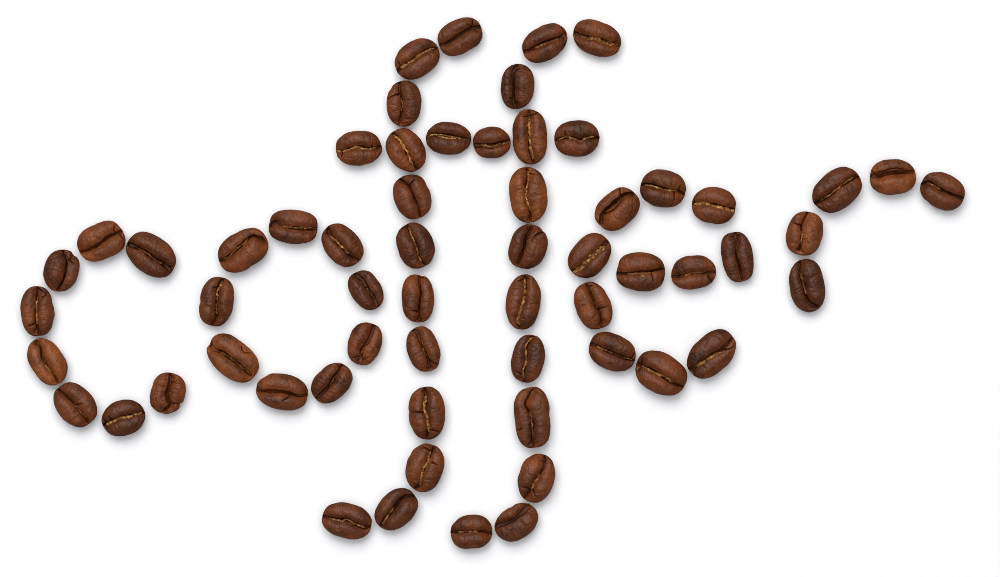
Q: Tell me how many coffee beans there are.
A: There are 61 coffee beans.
